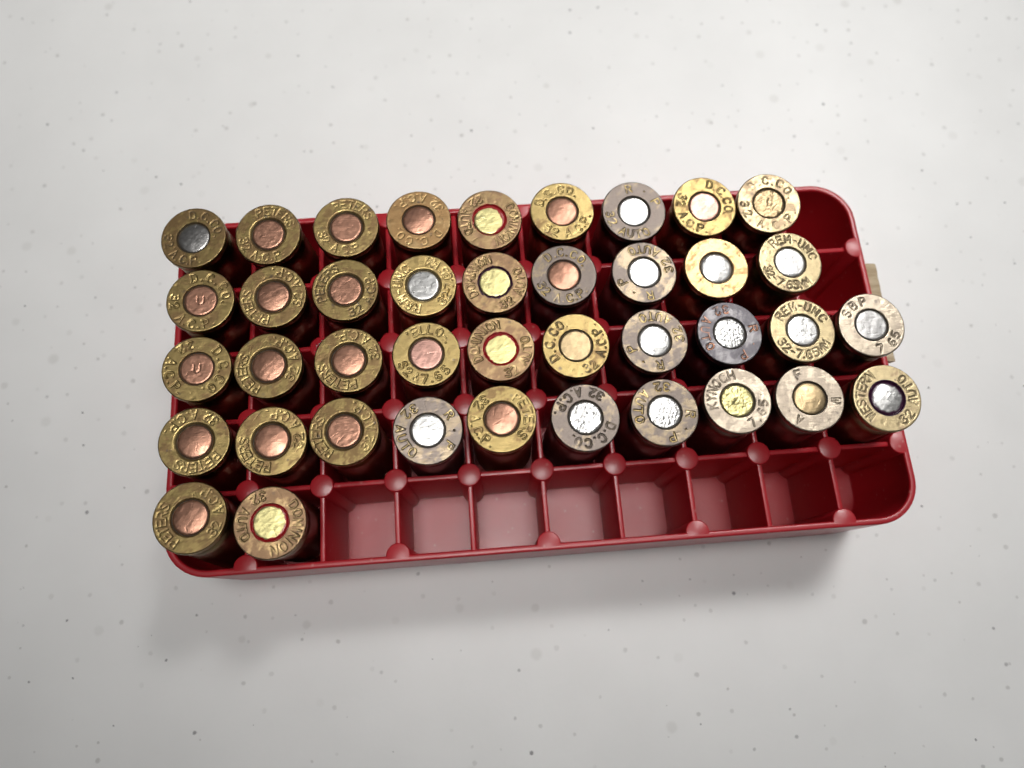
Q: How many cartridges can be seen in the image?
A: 40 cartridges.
